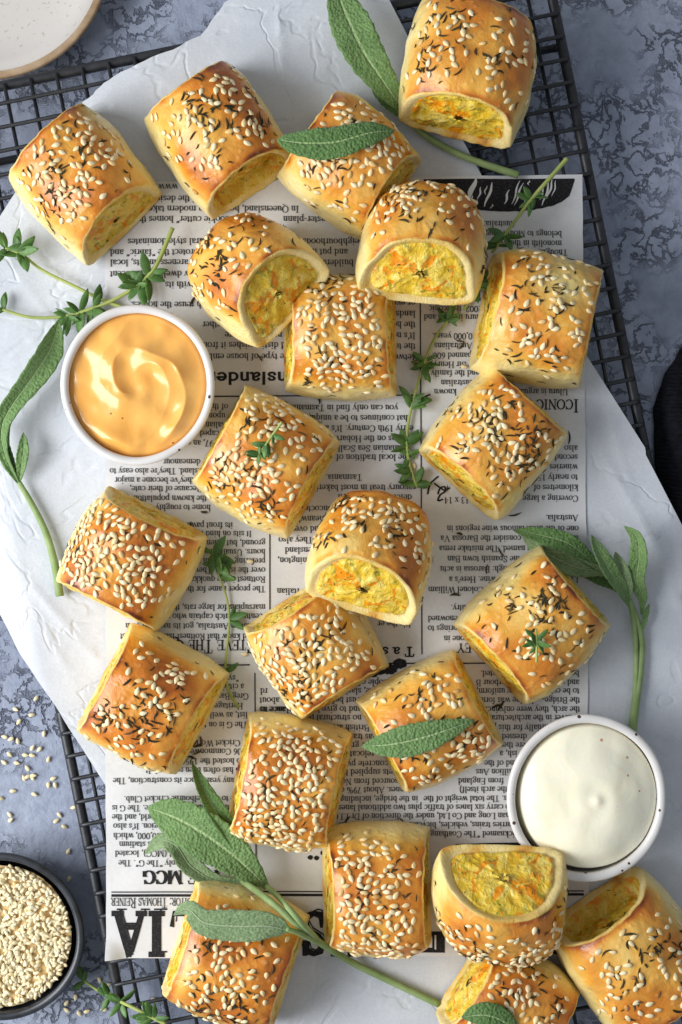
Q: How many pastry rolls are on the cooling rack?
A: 22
